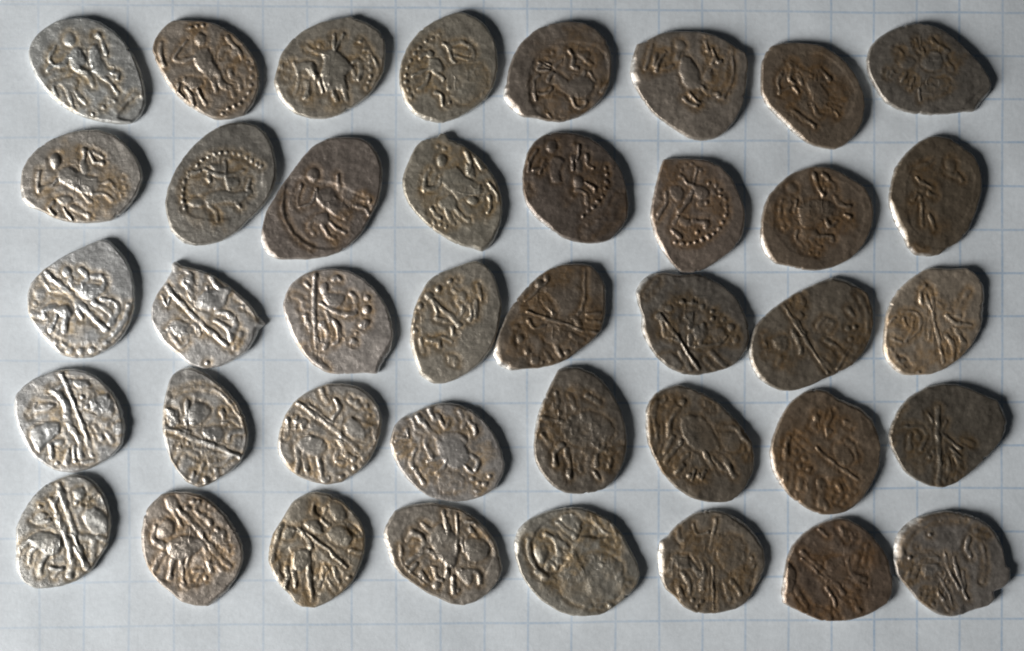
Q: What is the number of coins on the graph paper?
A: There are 40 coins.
